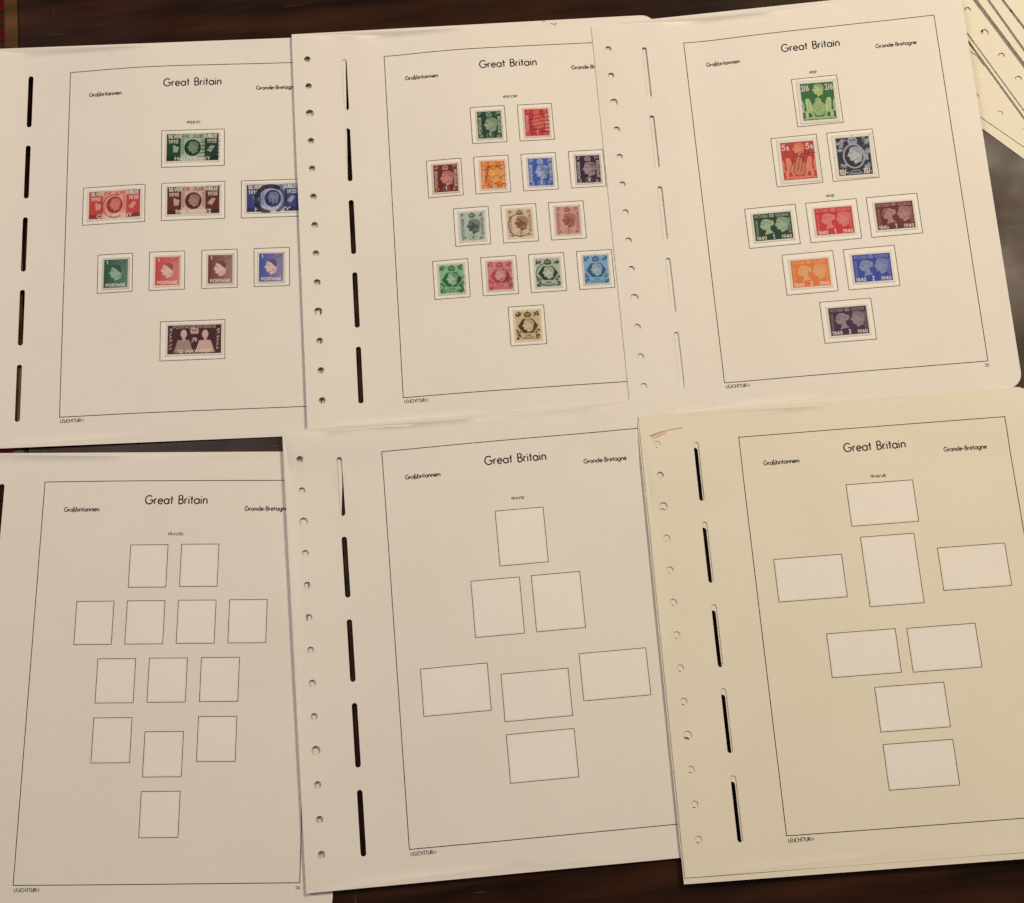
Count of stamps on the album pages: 32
